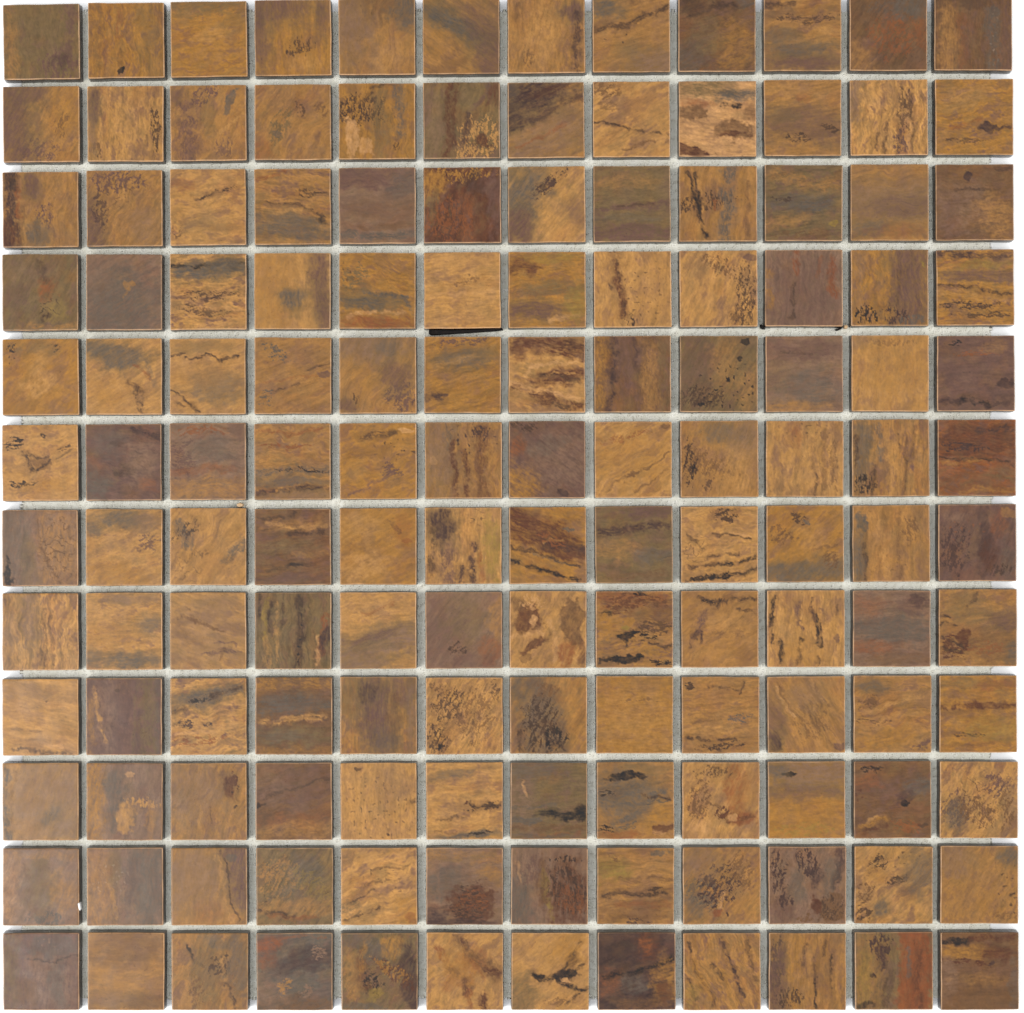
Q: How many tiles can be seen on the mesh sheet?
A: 144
